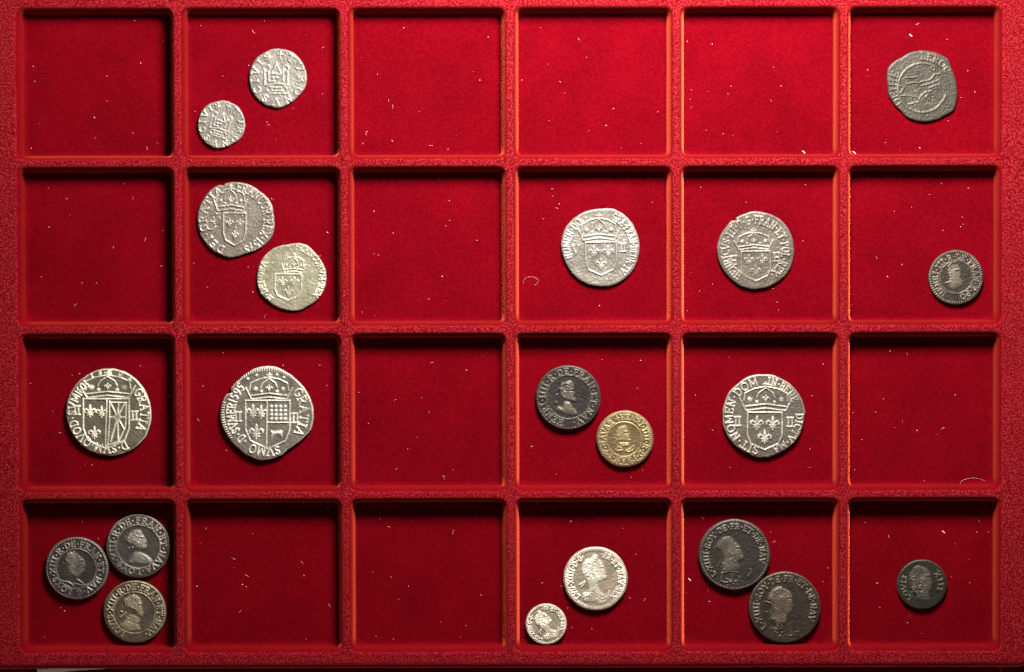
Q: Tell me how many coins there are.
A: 21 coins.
